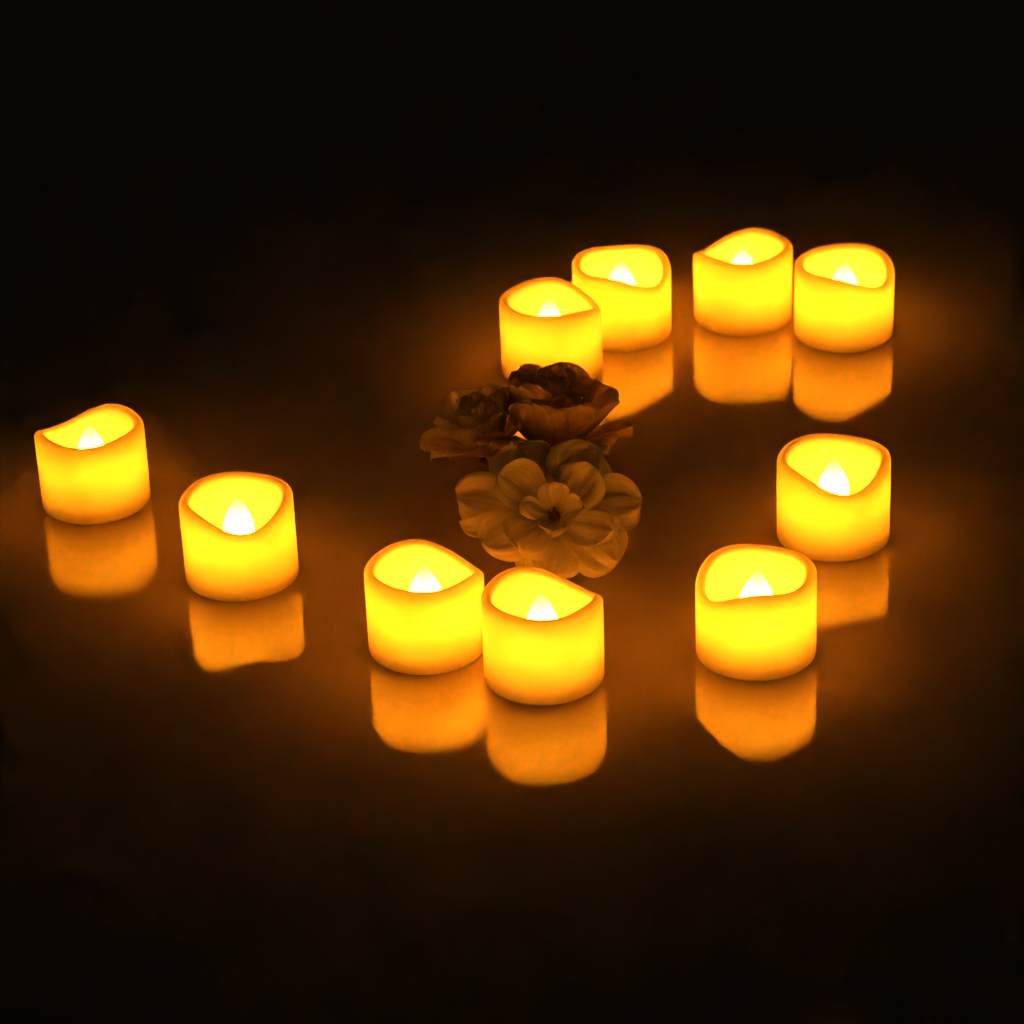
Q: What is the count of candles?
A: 10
